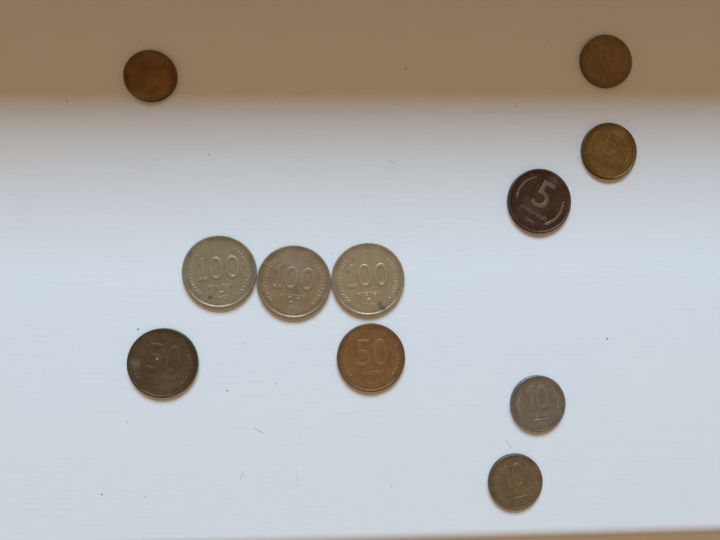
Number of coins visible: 11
